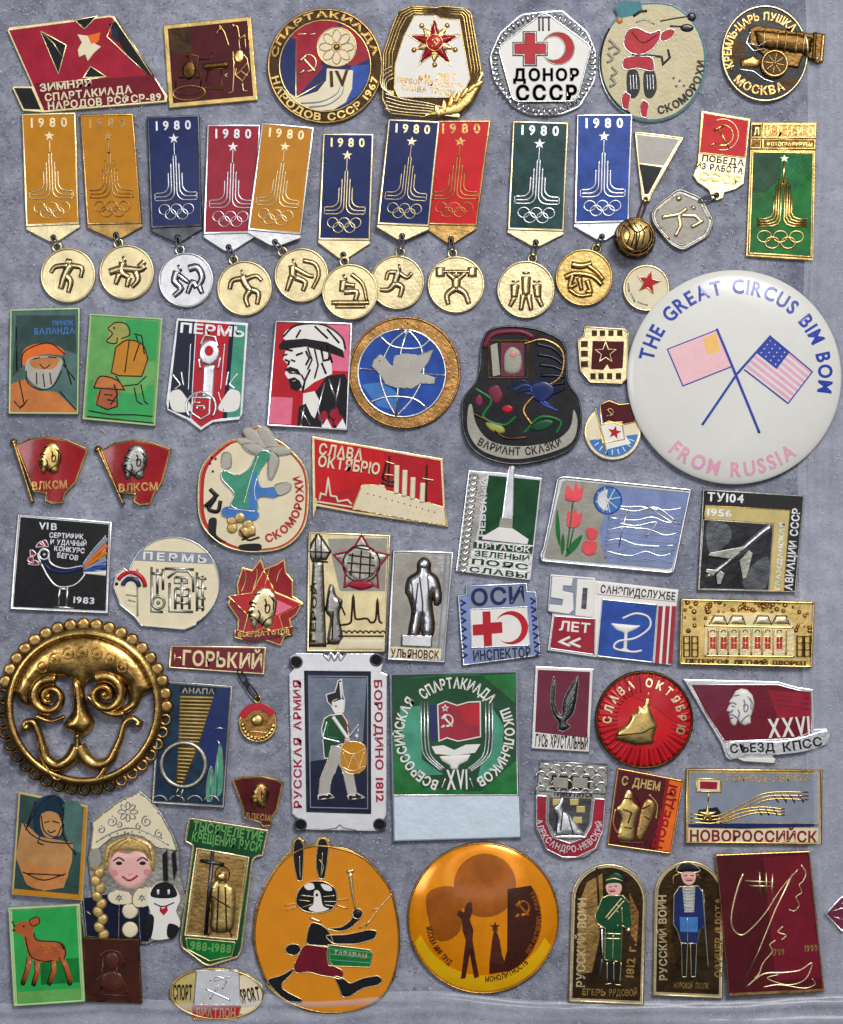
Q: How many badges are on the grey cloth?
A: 69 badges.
